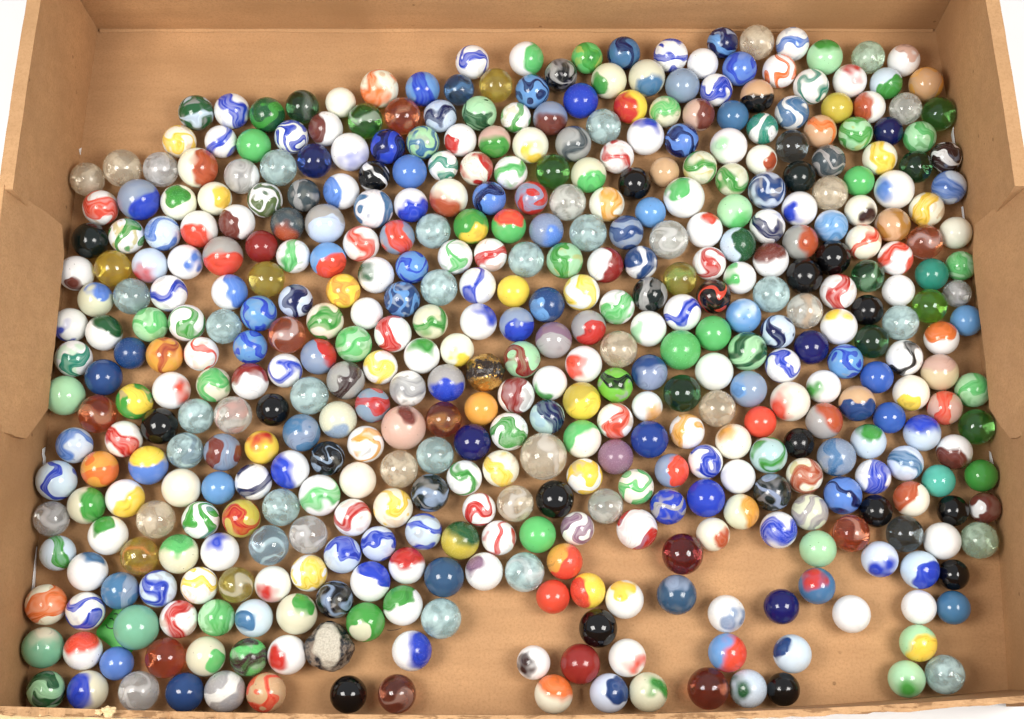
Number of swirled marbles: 167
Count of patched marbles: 137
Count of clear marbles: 72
